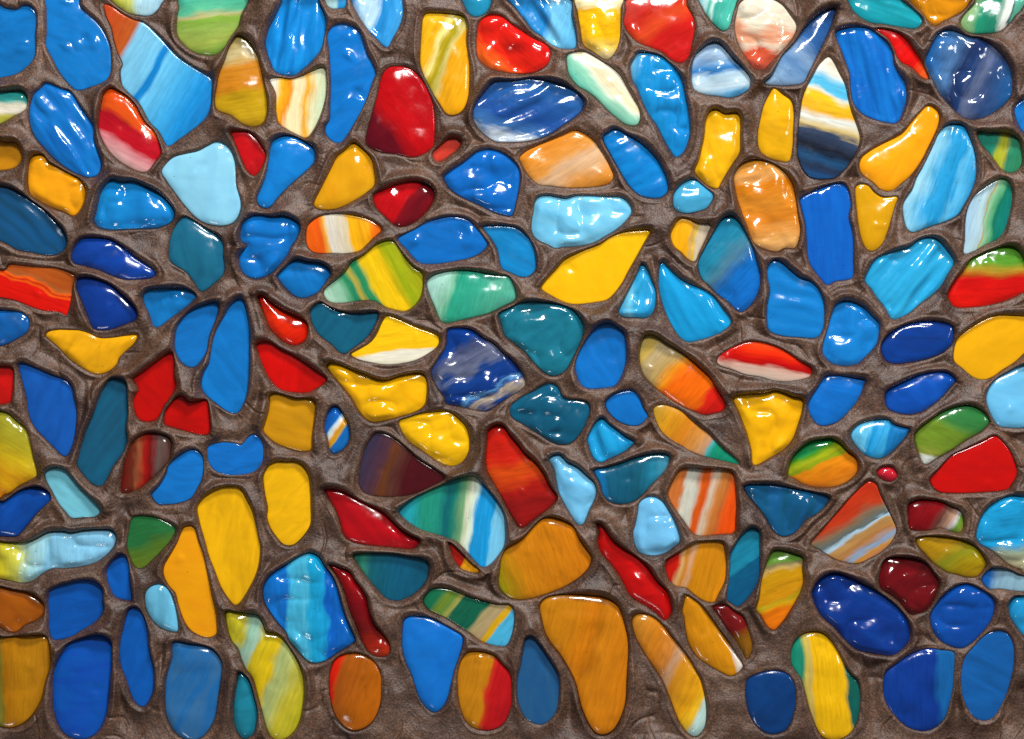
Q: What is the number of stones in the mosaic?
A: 179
